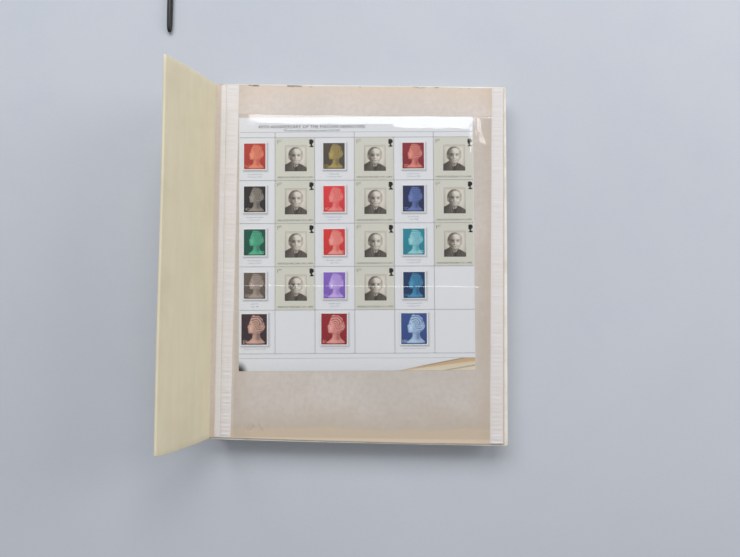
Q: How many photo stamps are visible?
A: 11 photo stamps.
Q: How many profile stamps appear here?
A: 15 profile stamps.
